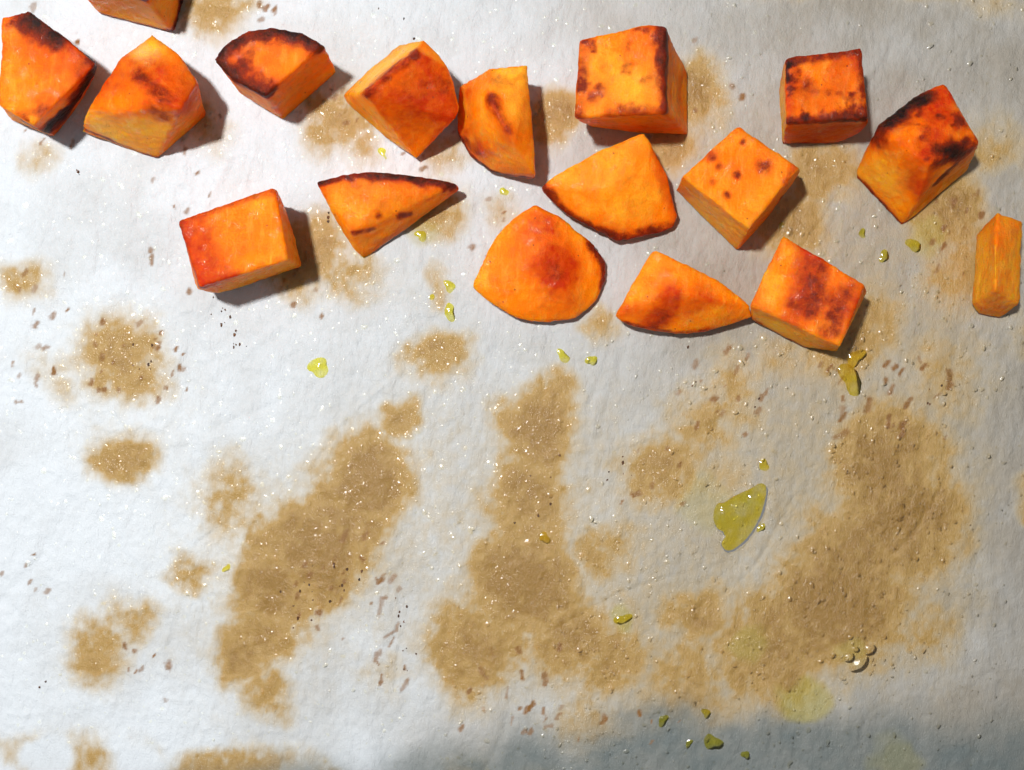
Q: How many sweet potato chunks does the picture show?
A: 17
